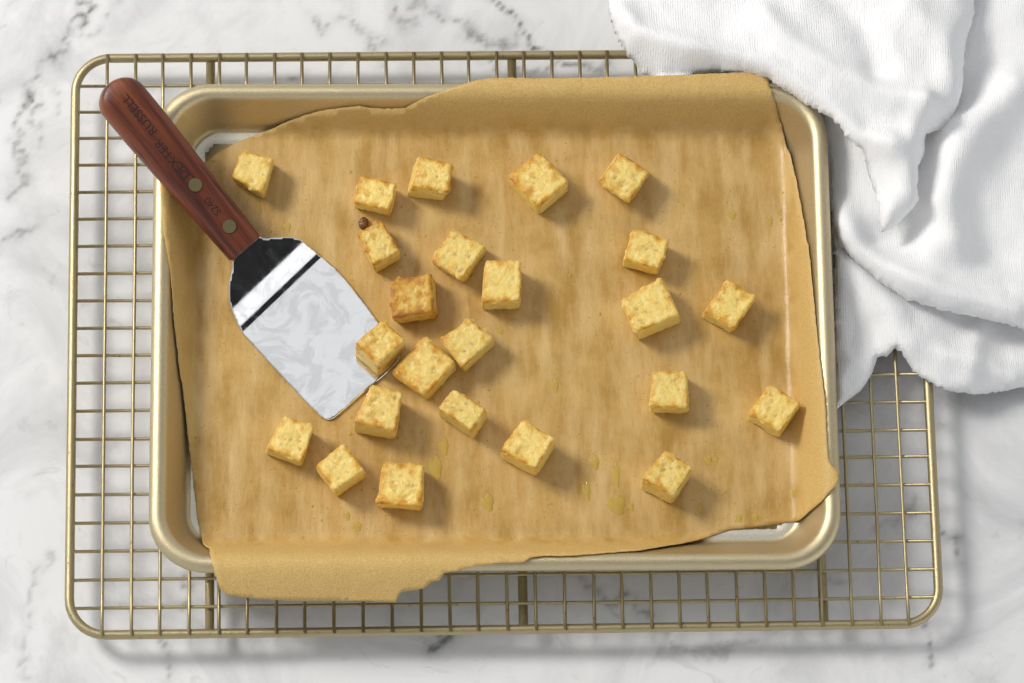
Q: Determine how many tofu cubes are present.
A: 24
